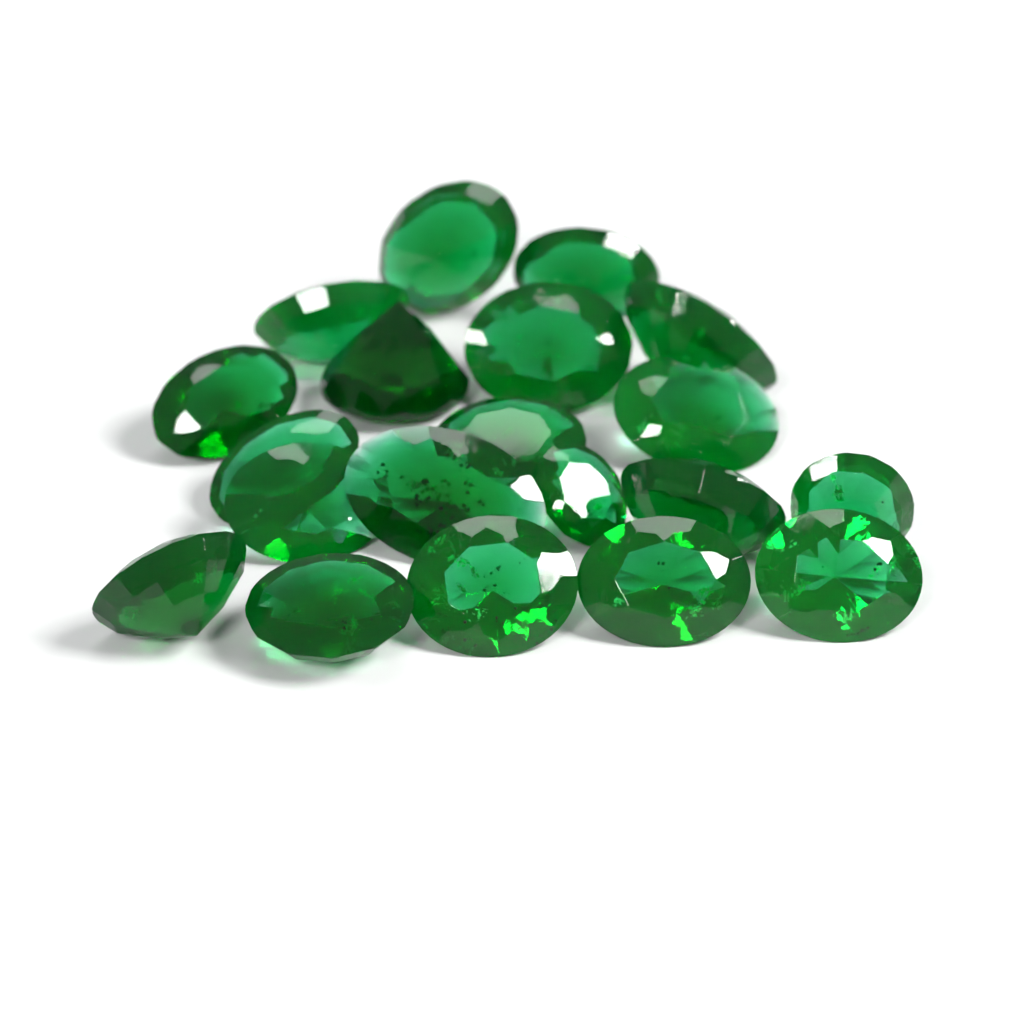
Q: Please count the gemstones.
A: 20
